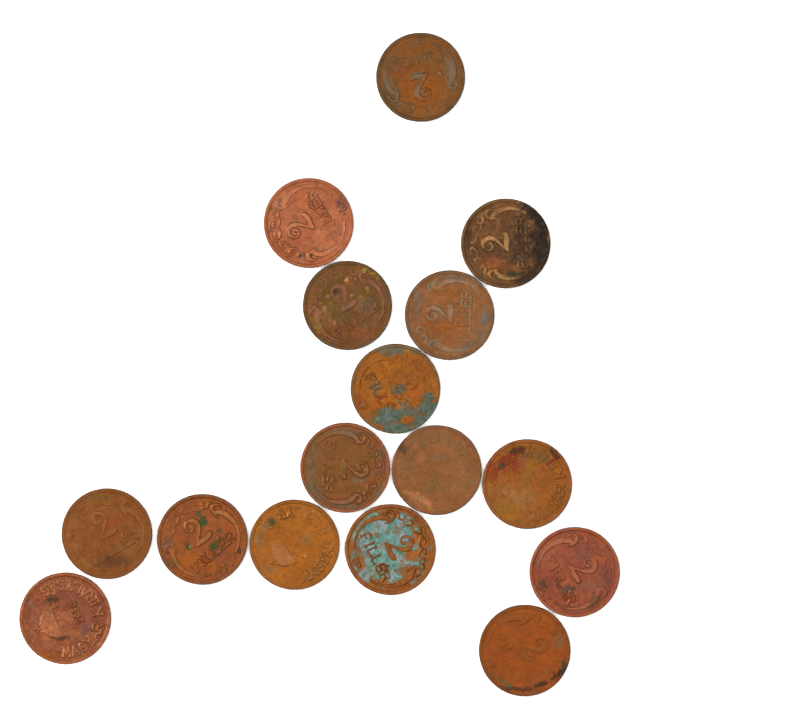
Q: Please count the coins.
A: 16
